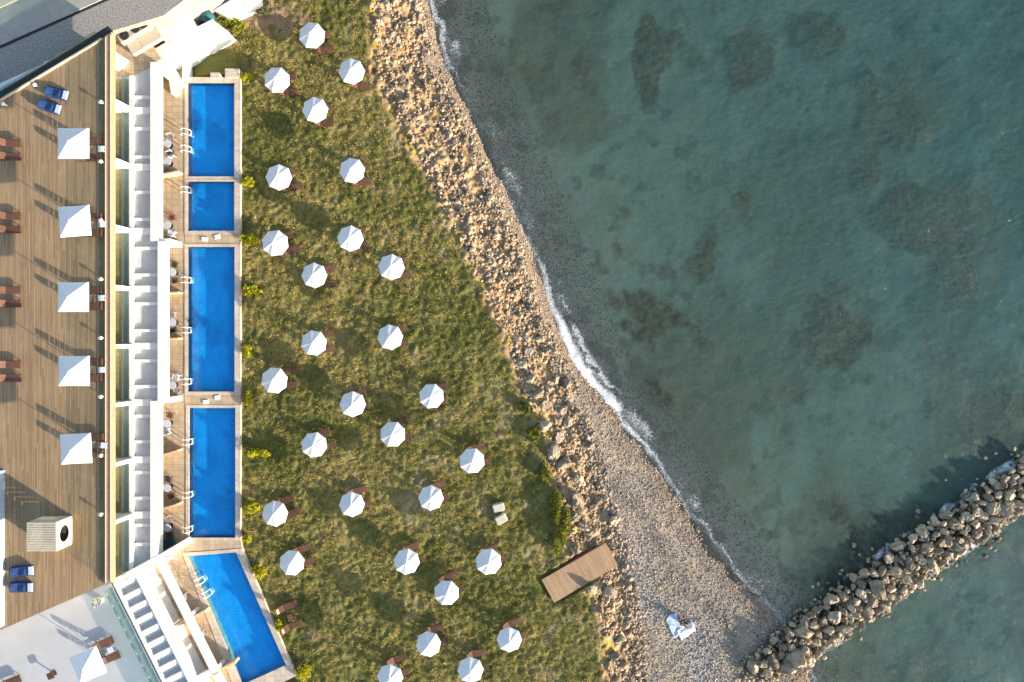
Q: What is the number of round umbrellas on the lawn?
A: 29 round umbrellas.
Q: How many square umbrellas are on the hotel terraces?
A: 6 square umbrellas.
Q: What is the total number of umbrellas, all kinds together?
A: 35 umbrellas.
